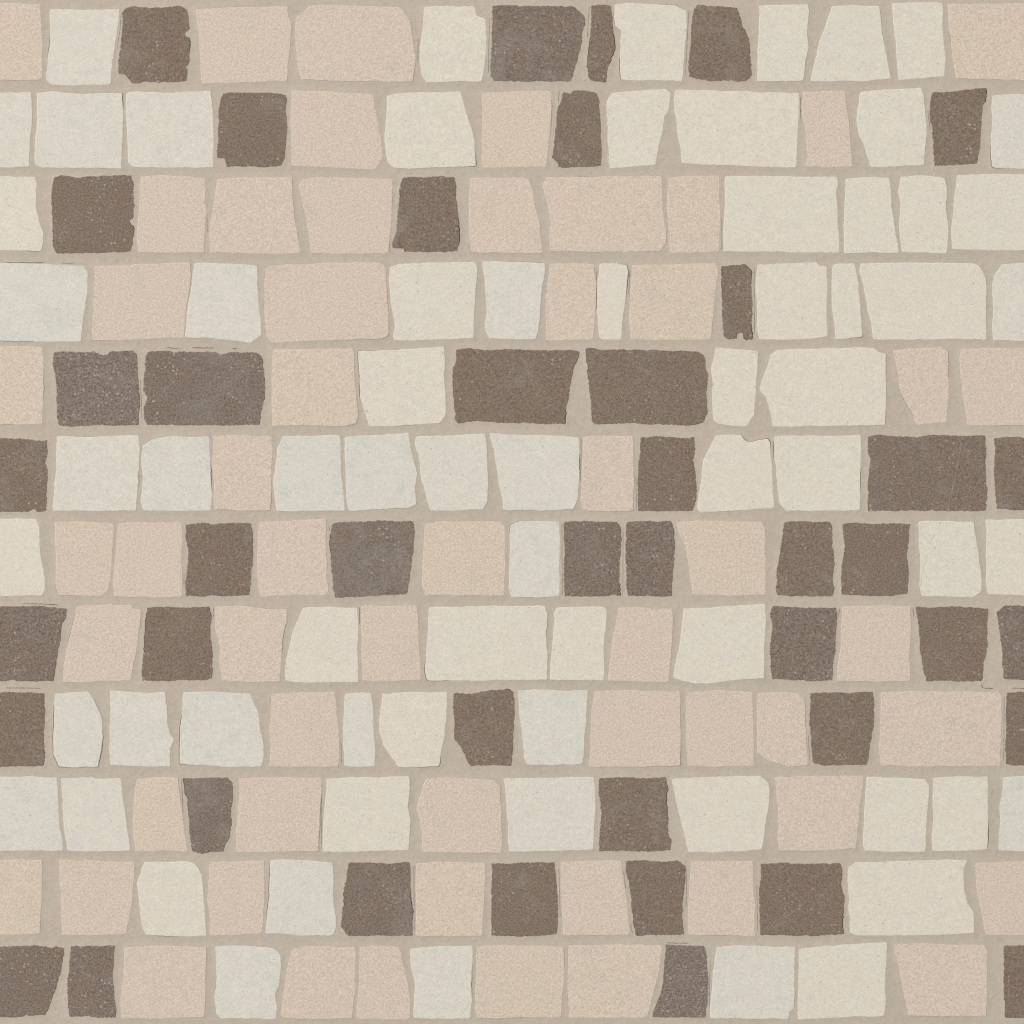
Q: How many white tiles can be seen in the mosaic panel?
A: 68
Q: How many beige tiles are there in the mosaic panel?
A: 55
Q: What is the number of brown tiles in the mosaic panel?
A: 43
